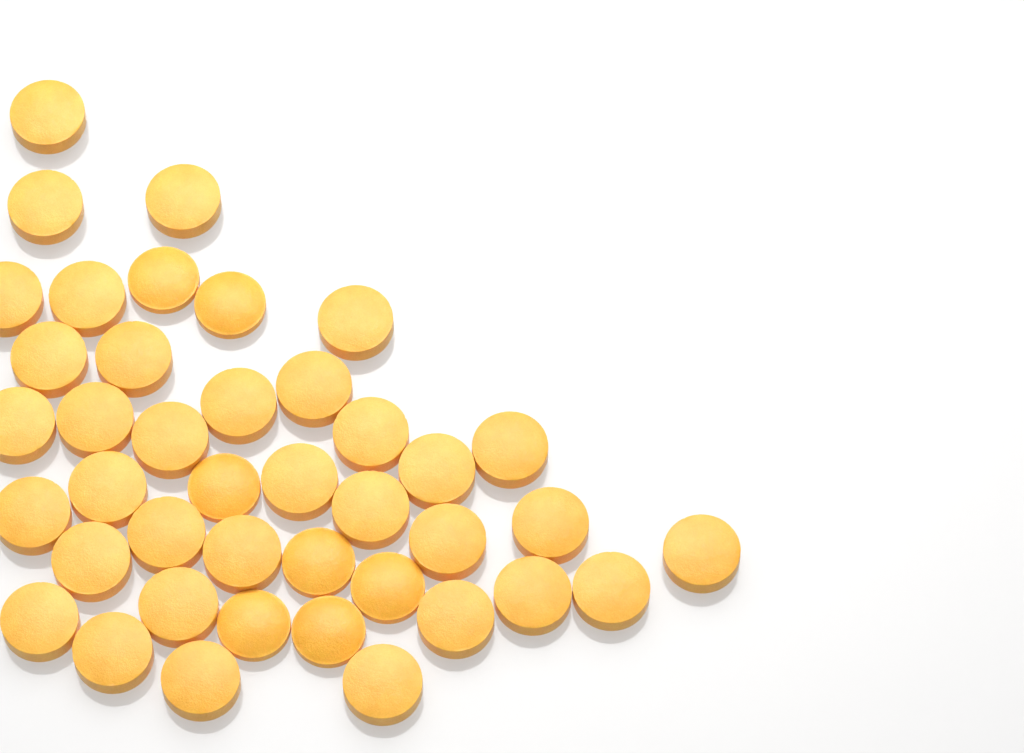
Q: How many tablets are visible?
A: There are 41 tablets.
